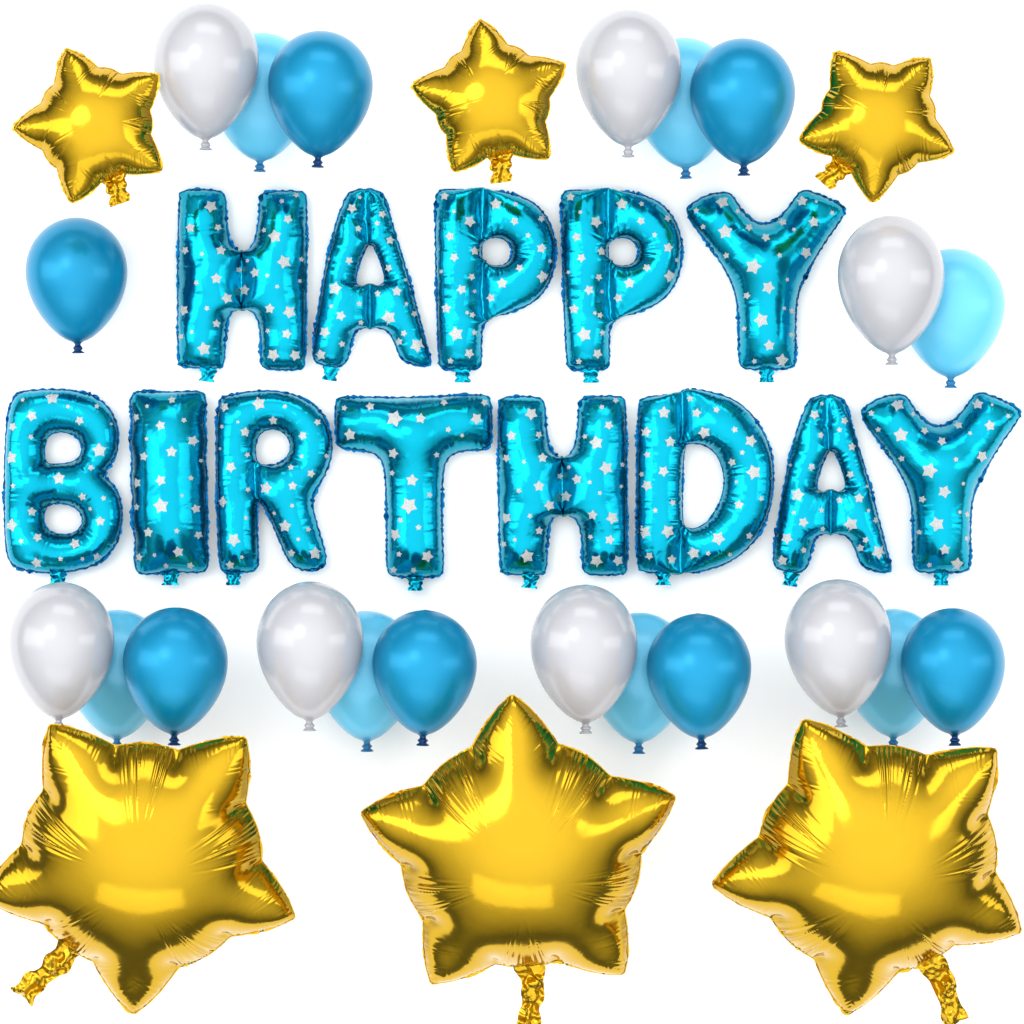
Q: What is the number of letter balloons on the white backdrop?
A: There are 13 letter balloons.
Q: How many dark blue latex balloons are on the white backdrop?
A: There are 7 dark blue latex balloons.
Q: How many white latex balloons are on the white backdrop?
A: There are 7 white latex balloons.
